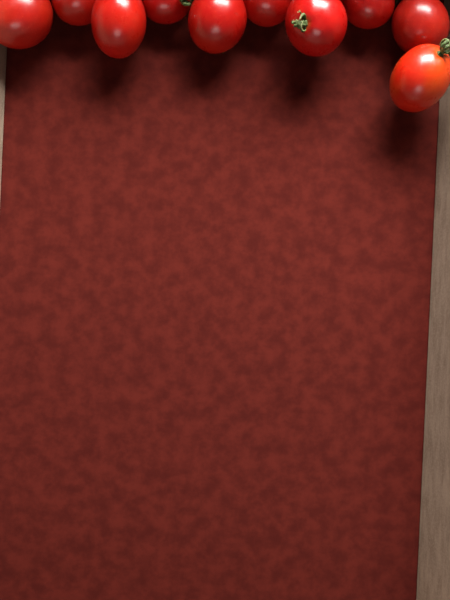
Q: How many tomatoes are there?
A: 10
